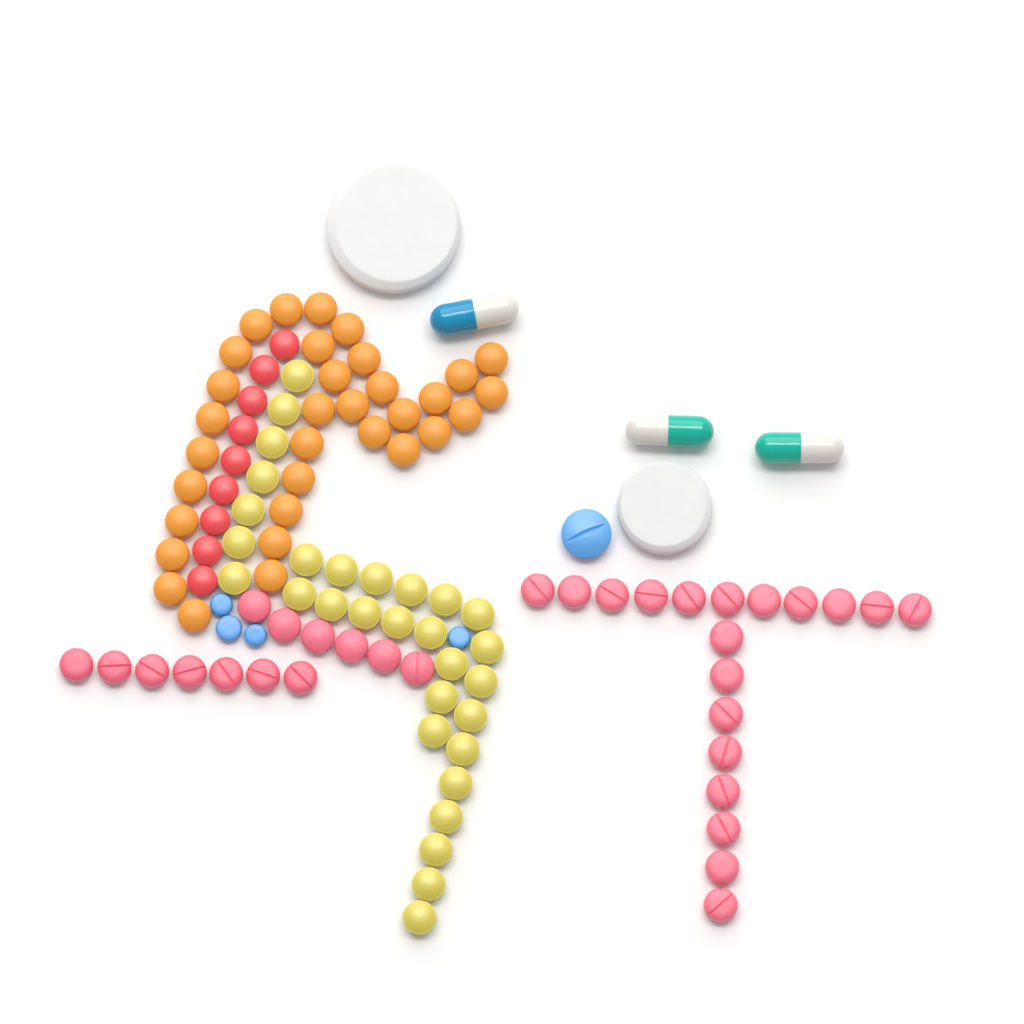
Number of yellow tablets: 30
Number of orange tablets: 33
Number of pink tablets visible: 32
